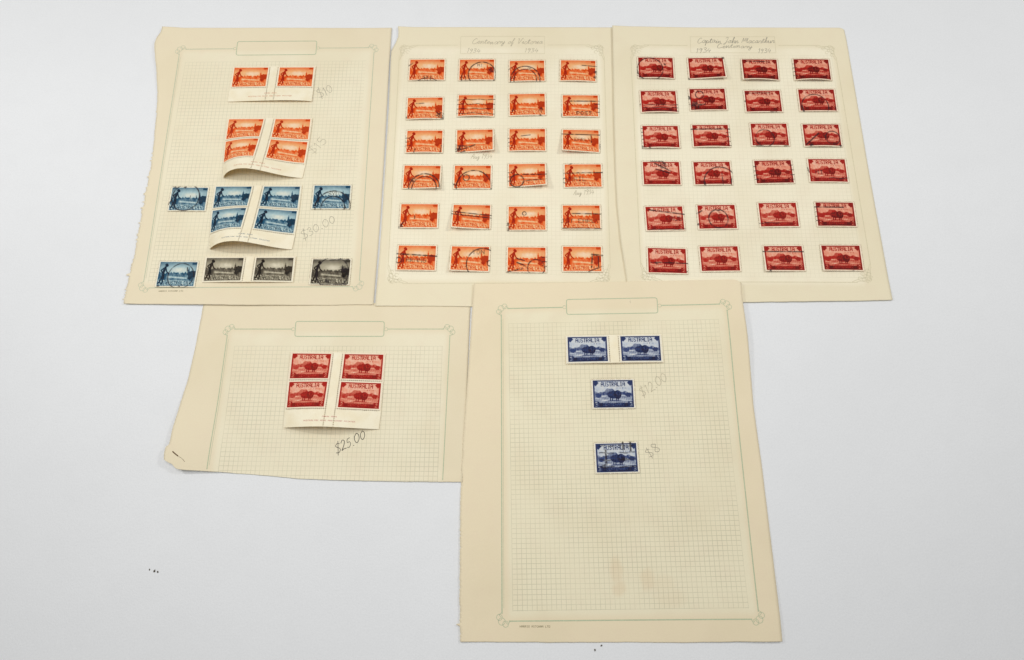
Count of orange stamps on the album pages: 30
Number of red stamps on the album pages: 28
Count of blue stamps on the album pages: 11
